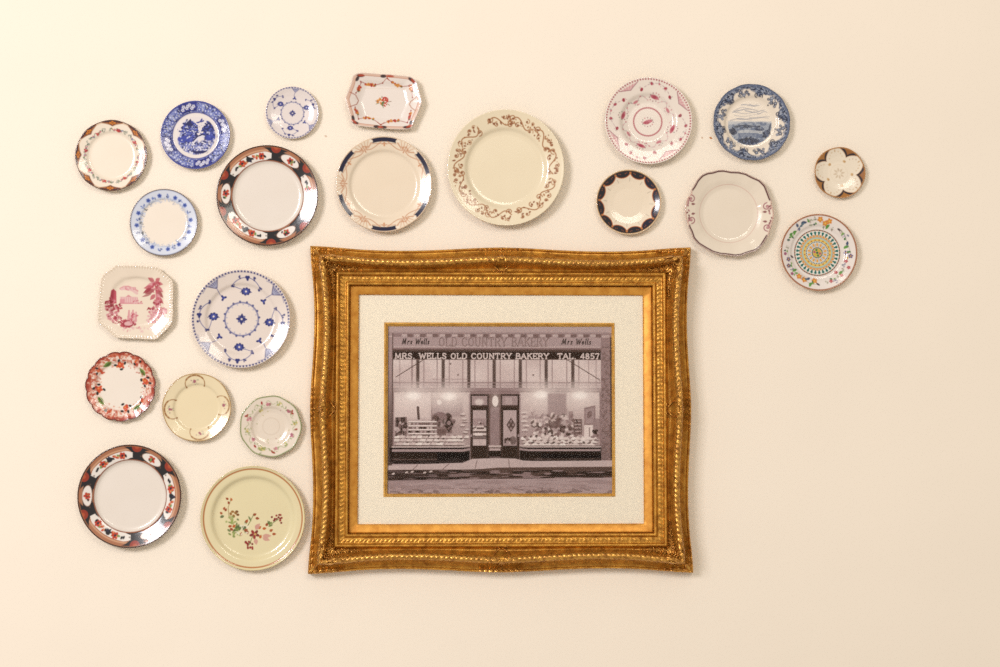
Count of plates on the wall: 21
